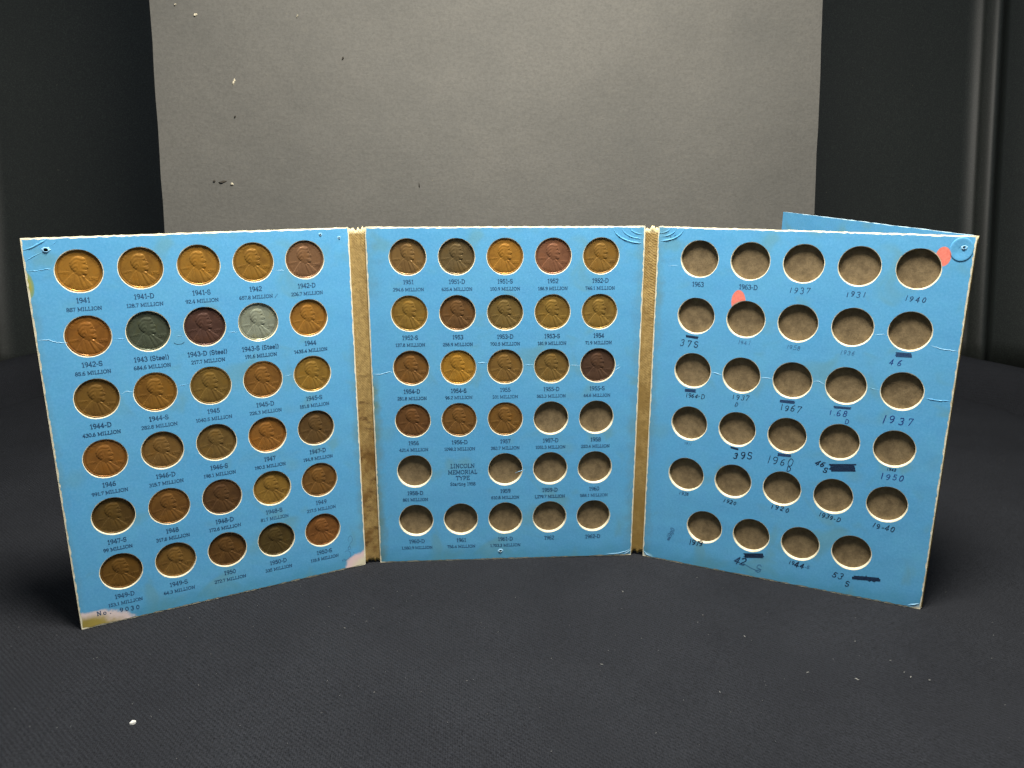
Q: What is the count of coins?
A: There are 48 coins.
